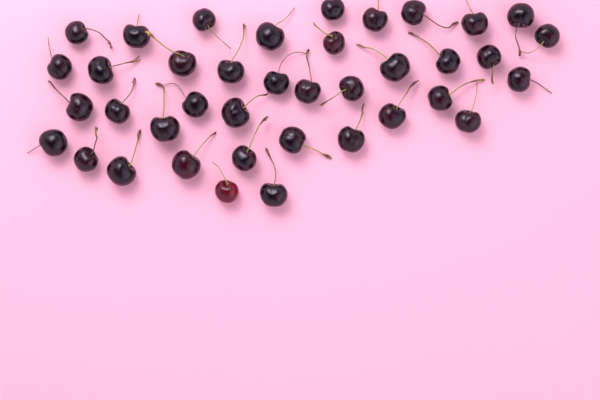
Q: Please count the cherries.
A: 39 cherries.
